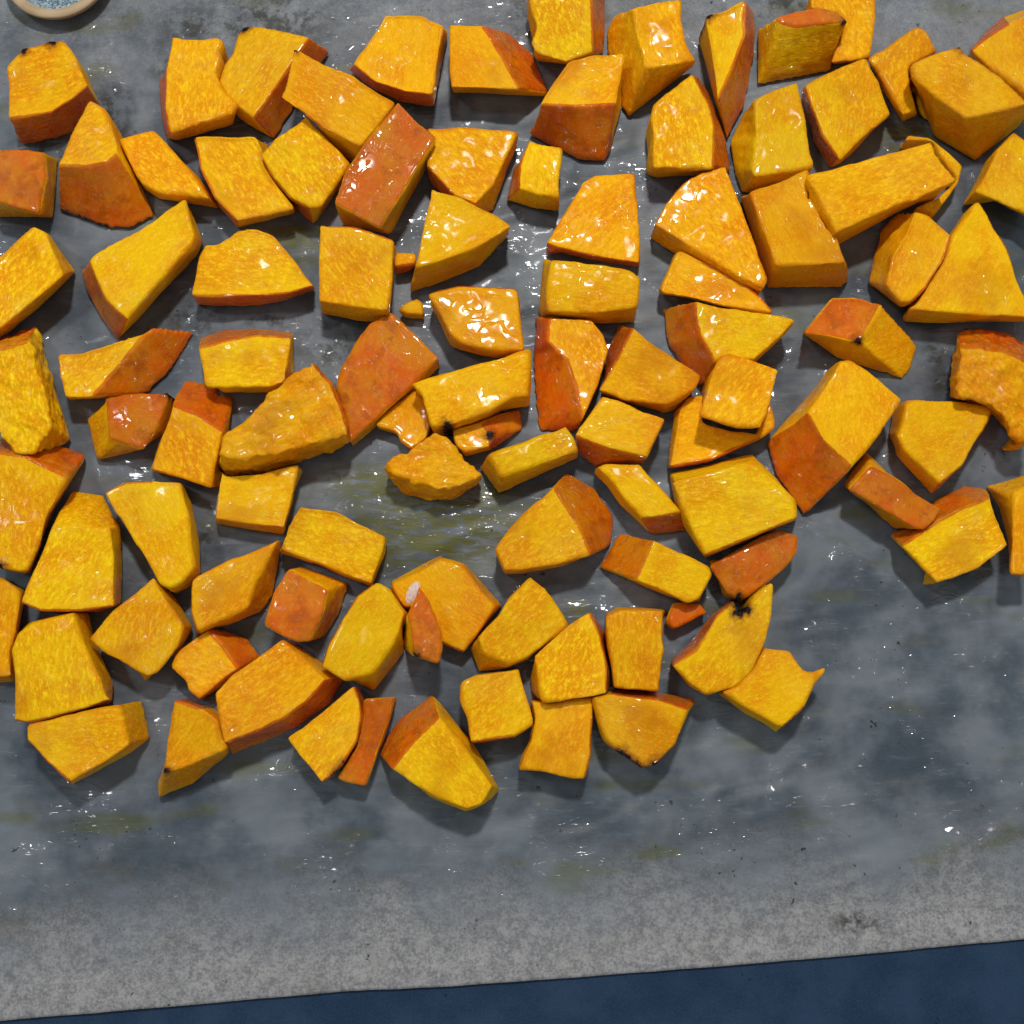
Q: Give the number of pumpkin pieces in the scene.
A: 103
